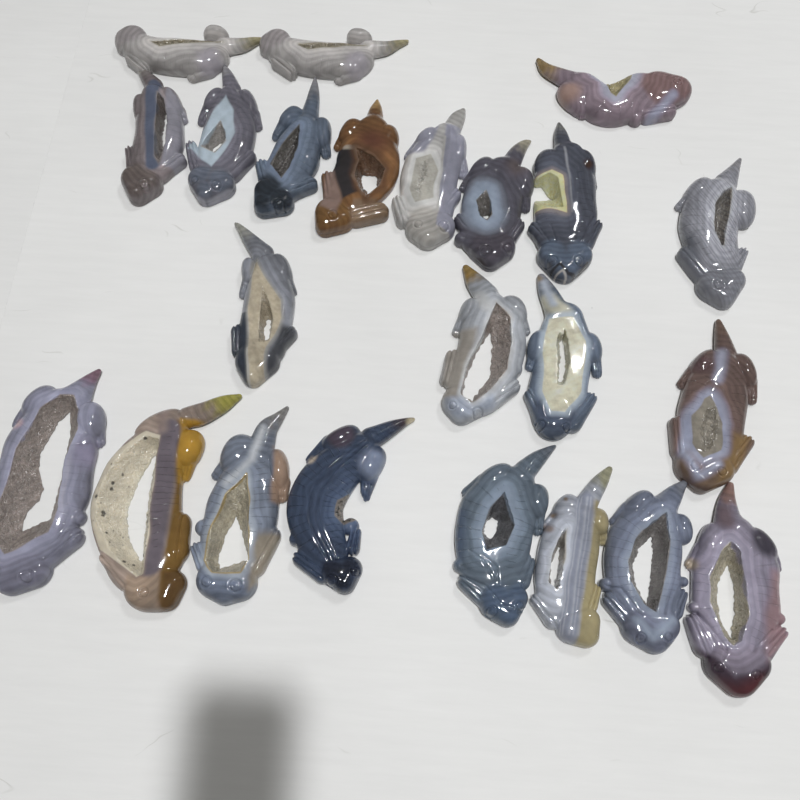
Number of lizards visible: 23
